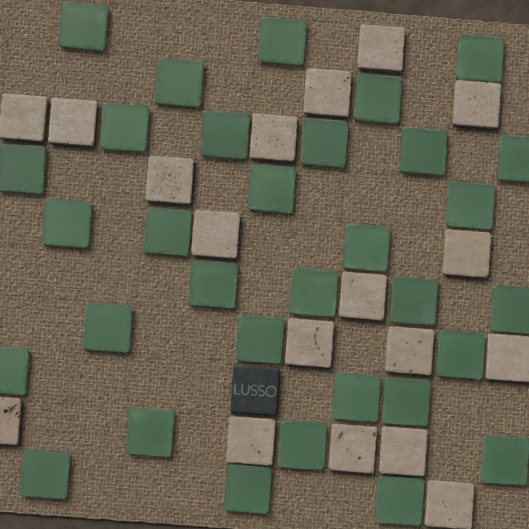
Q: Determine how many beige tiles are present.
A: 18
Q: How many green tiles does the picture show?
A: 32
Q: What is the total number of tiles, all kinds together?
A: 50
